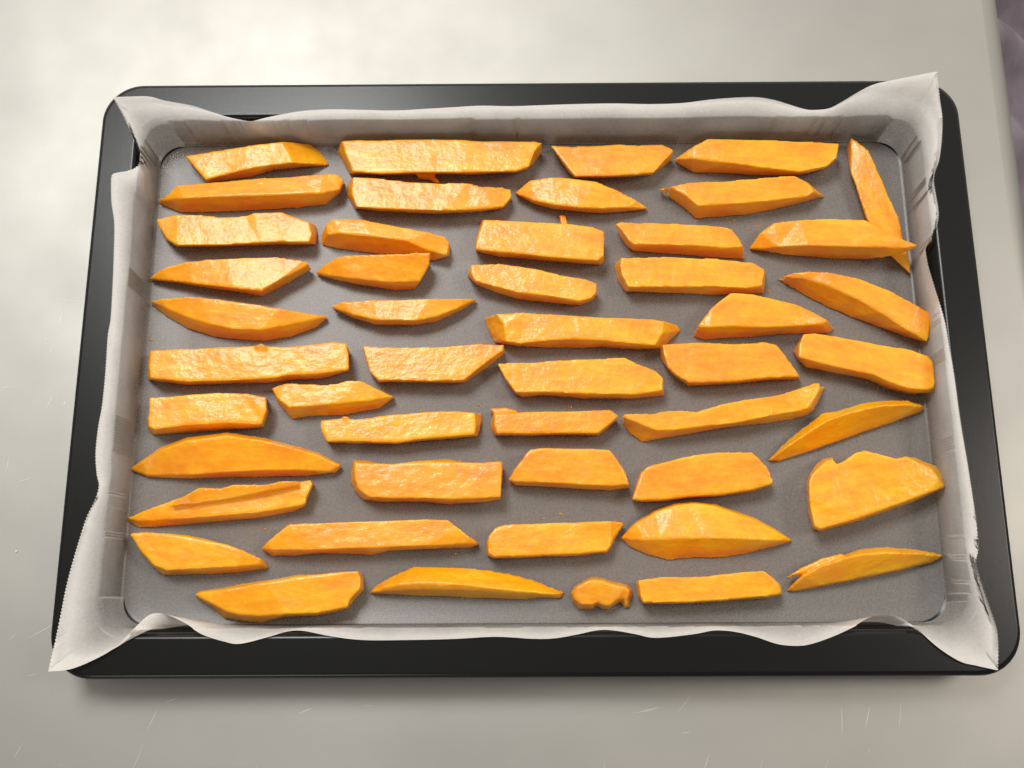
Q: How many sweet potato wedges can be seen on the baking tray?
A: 49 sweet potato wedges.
